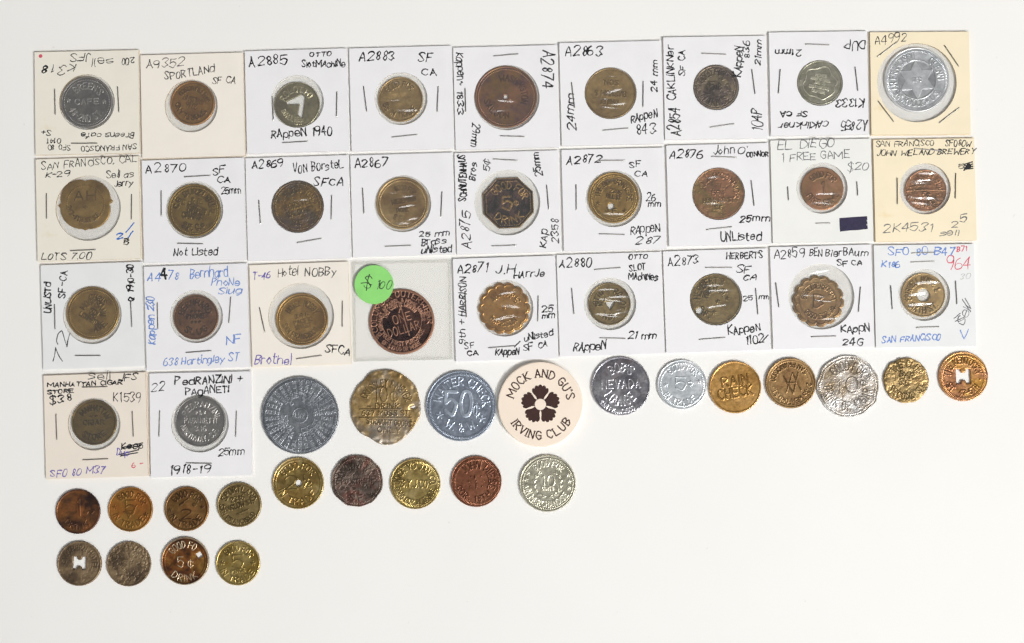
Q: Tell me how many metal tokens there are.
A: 52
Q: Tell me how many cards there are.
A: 28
